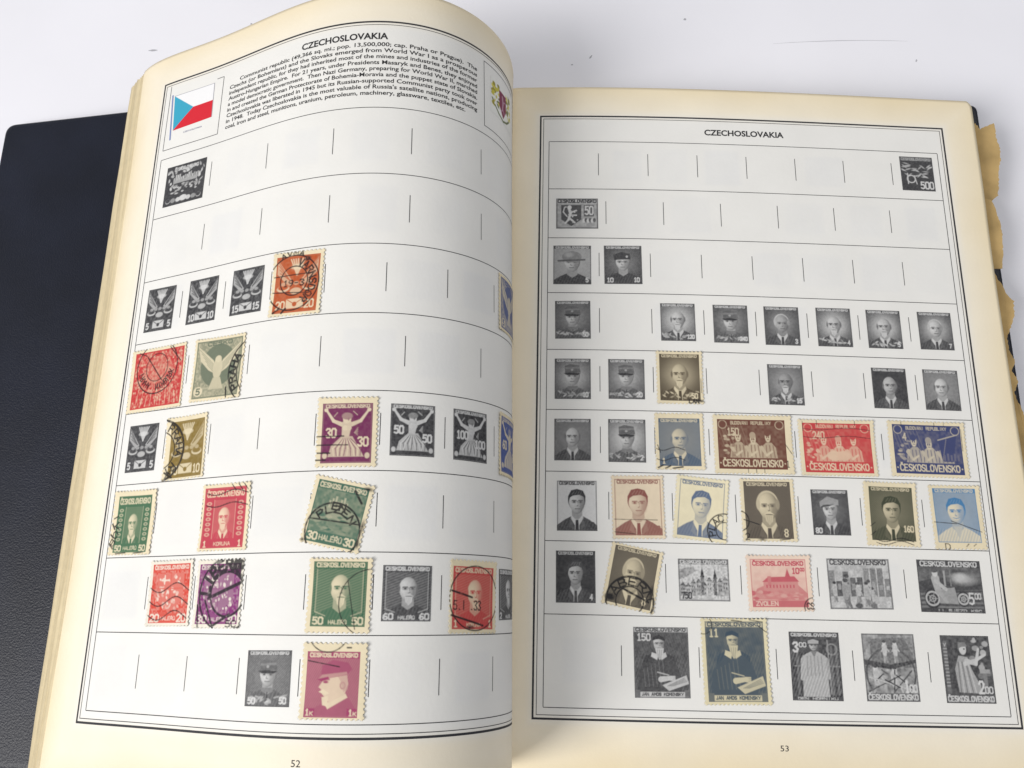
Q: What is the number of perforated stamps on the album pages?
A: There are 28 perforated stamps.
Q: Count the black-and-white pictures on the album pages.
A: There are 38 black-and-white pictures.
